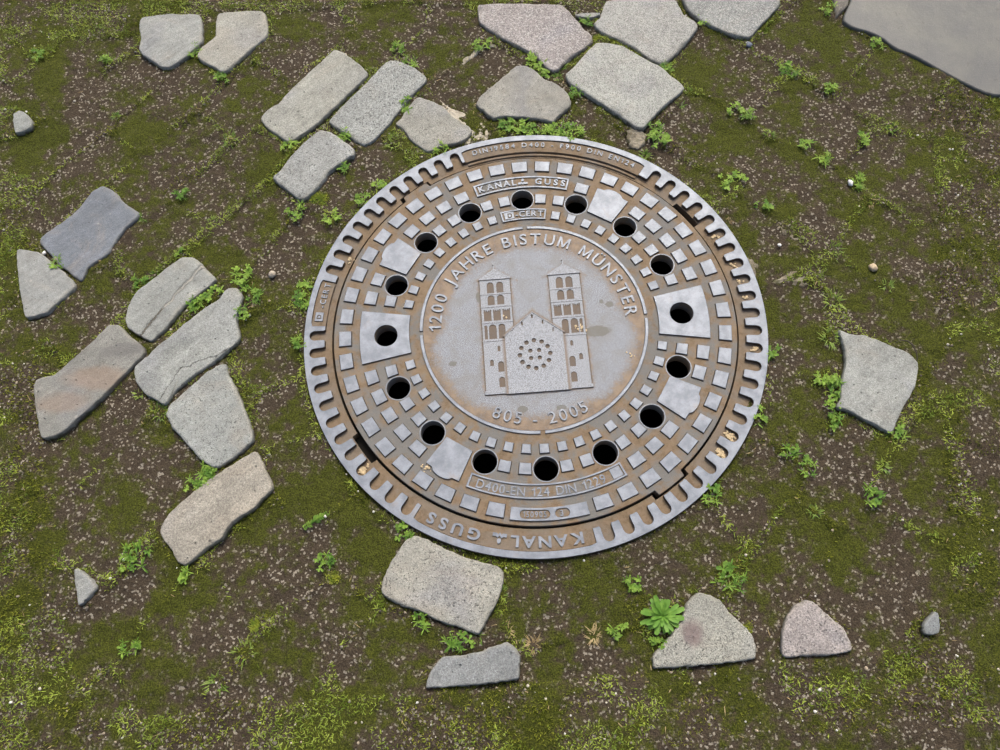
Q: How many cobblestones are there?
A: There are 27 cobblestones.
